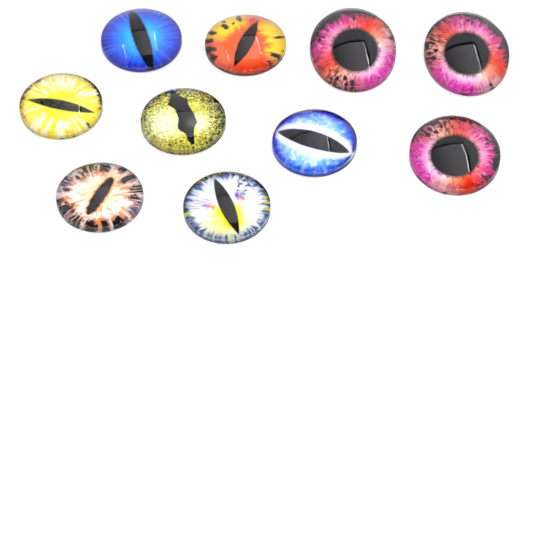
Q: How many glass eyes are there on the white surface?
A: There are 10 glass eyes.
